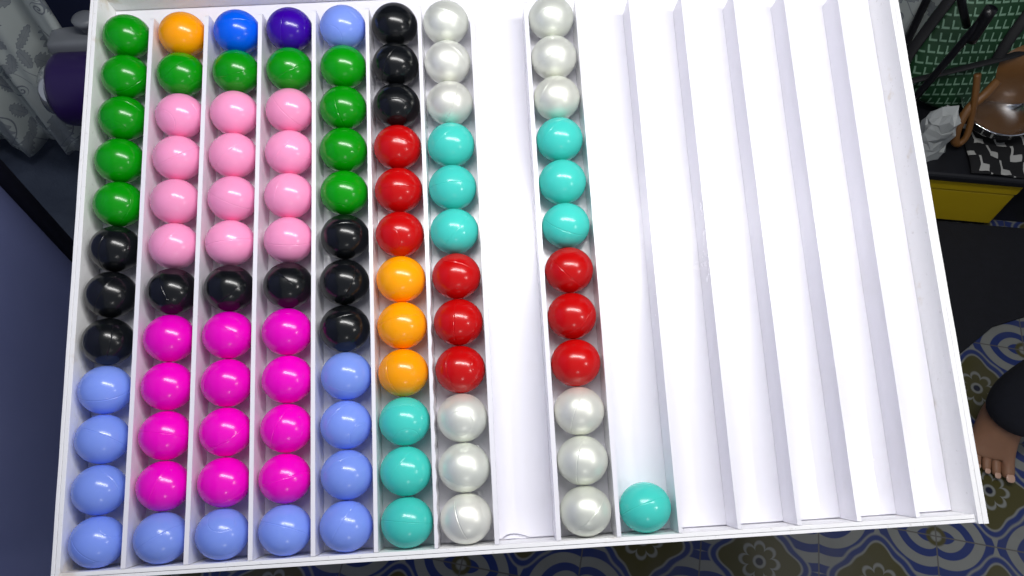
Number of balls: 97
